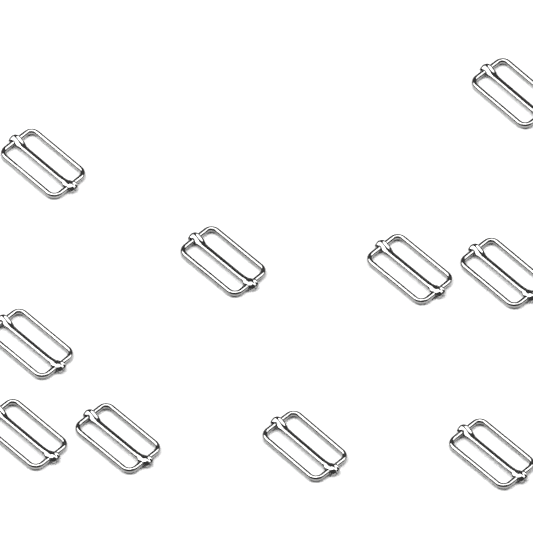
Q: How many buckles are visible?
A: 10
